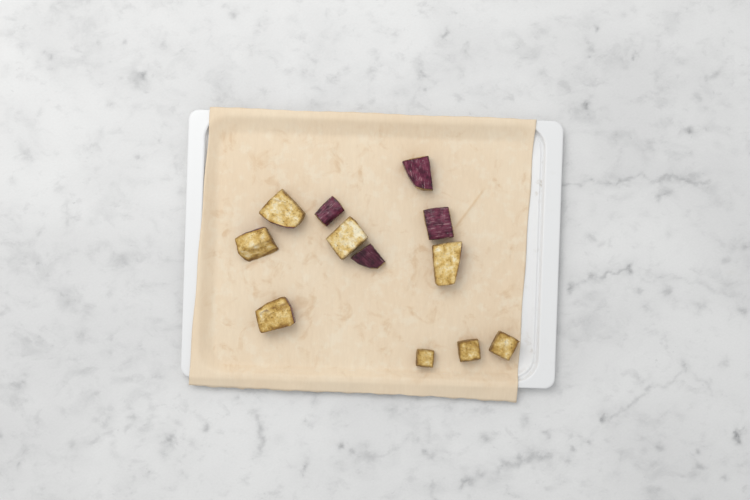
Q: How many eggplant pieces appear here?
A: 12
